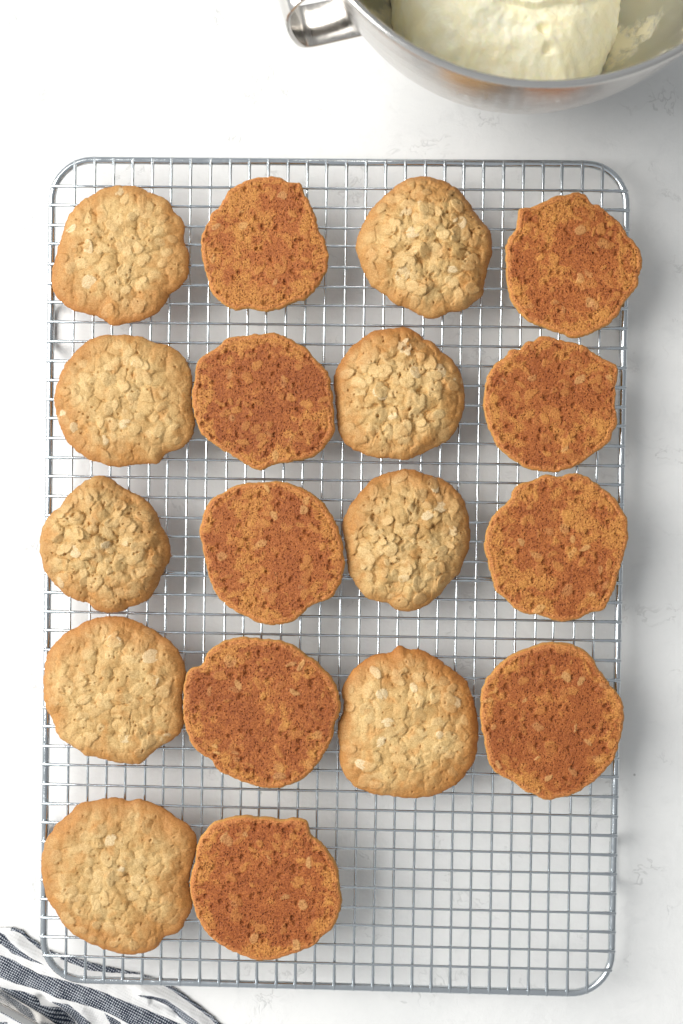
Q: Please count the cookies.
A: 18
